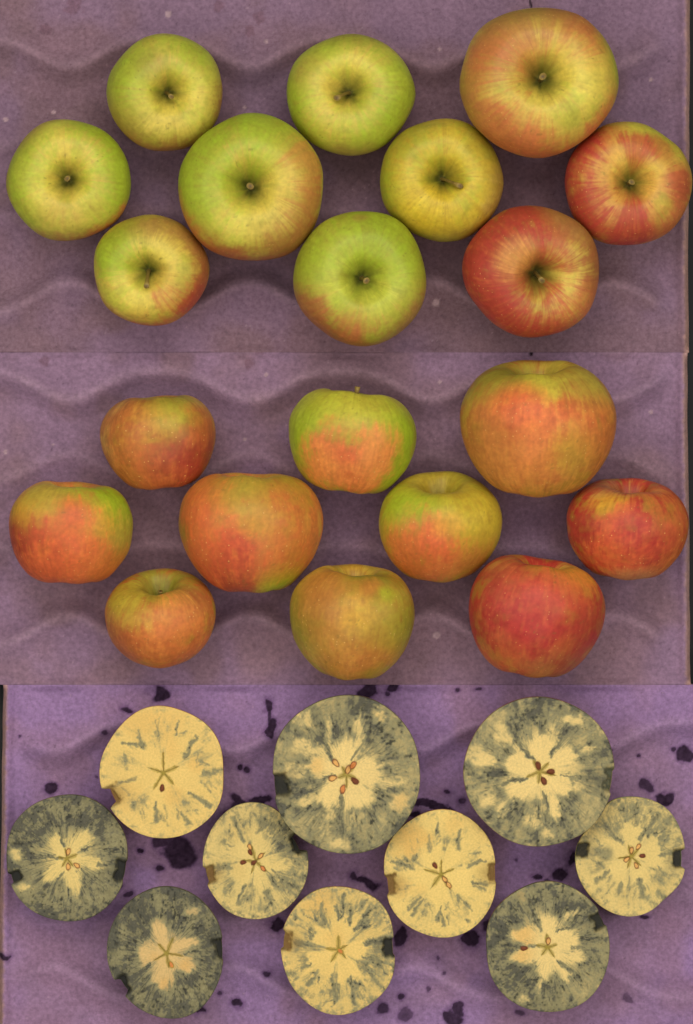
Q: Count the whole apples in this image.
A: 20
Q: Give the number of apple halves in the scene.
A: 10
